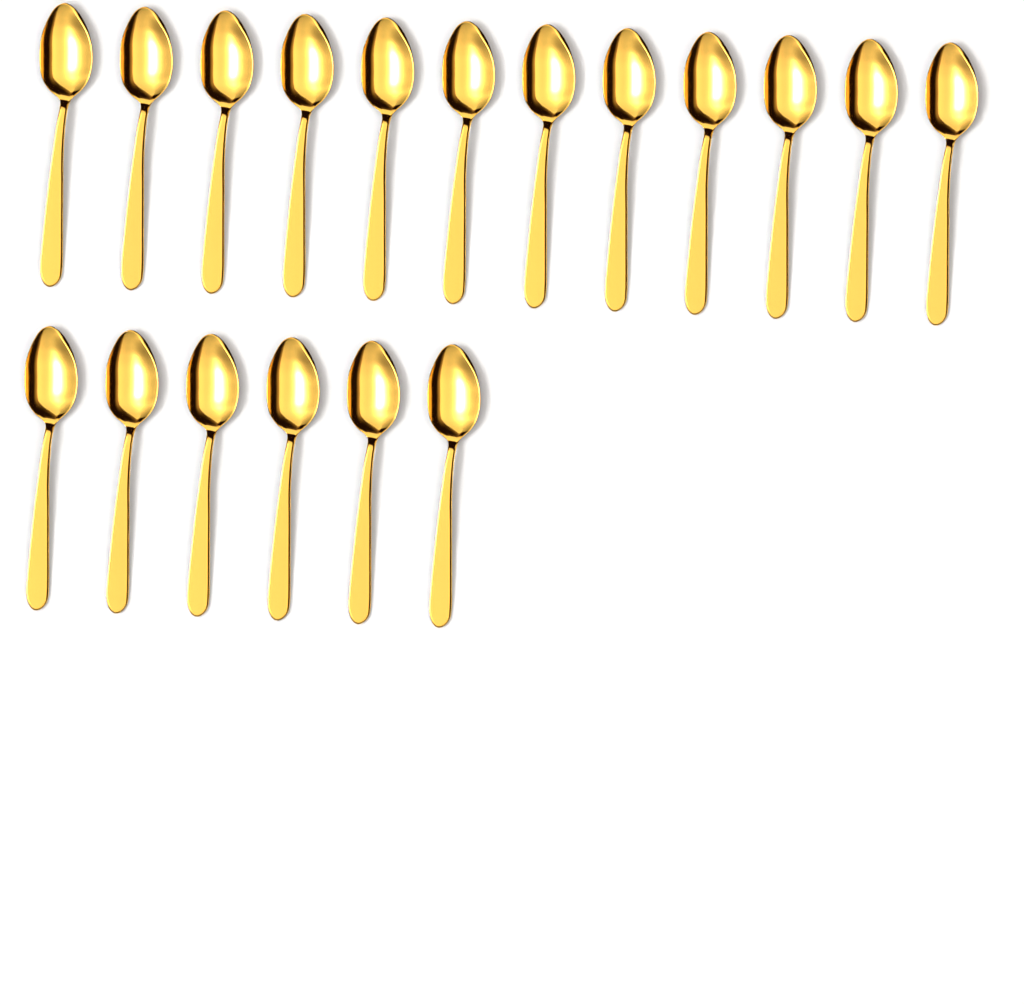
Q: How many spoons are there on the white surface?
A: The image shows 18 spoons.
